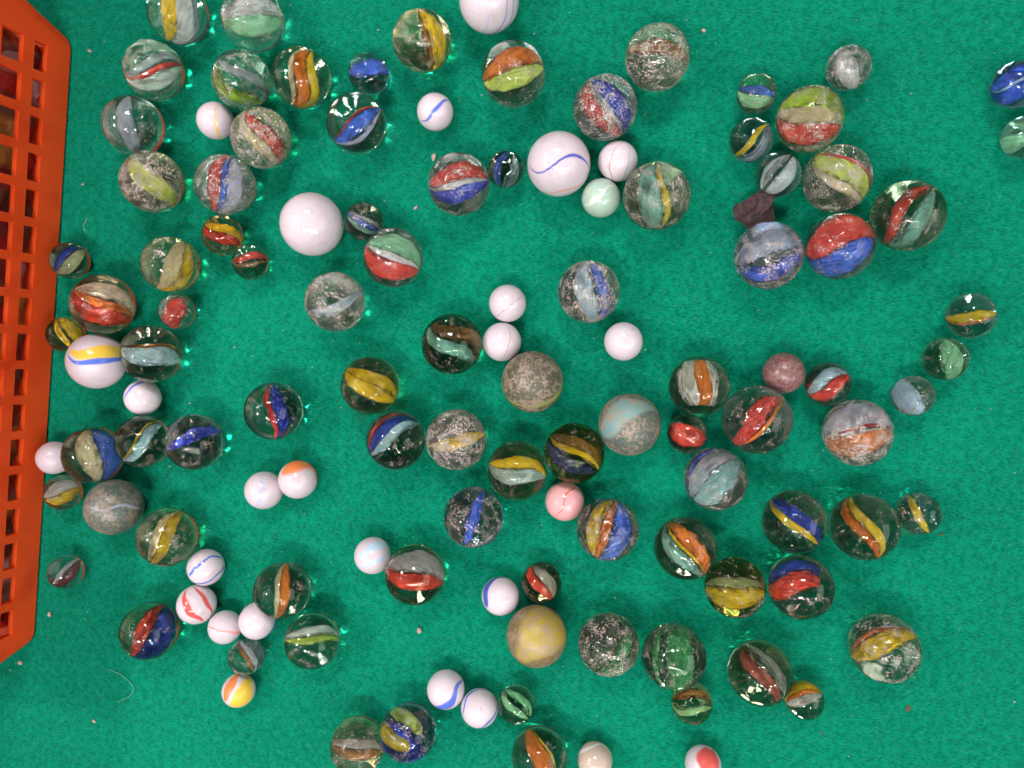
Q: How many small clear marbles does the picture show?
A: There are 27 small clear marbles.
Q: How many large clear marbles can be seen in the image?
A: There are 60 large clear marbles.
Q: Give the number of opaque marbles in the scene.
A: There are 32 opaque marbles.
